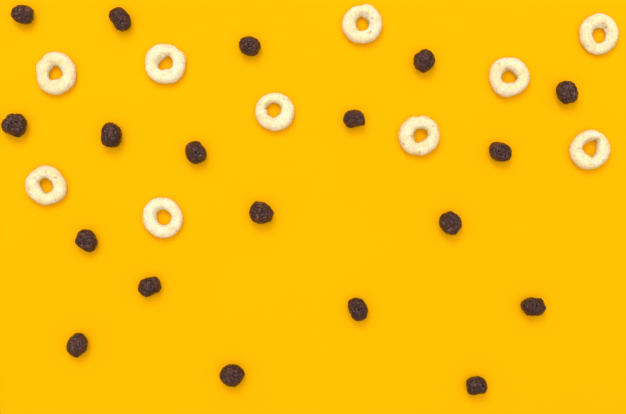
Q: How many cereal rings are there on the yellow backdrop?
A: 10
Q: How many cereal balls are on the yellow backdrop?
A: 19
